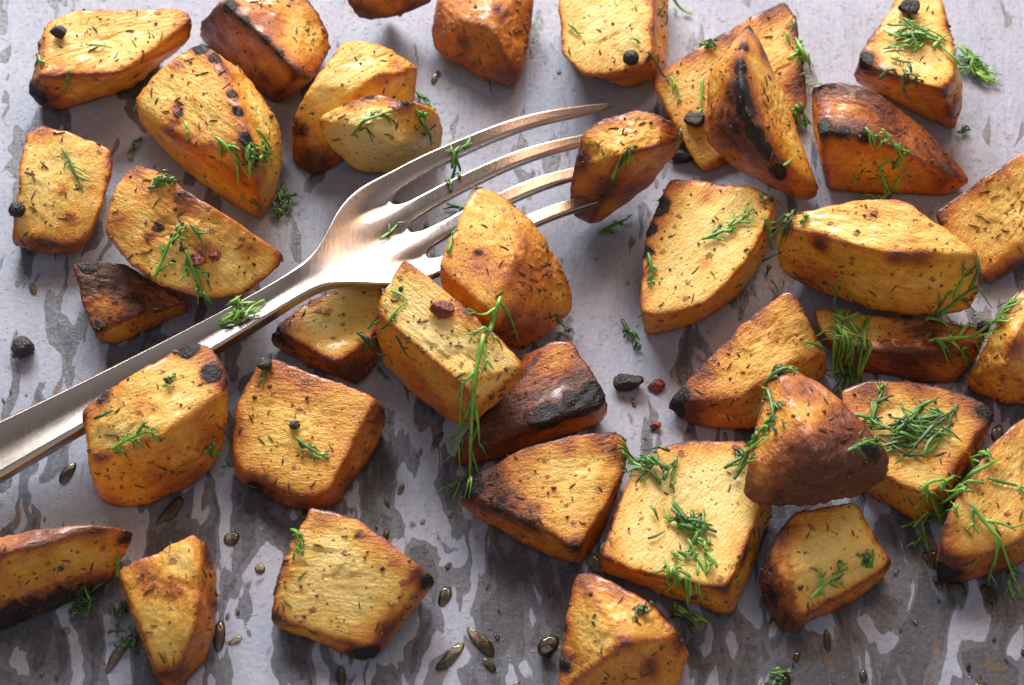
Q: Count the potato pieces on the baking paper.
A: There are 38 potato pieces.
